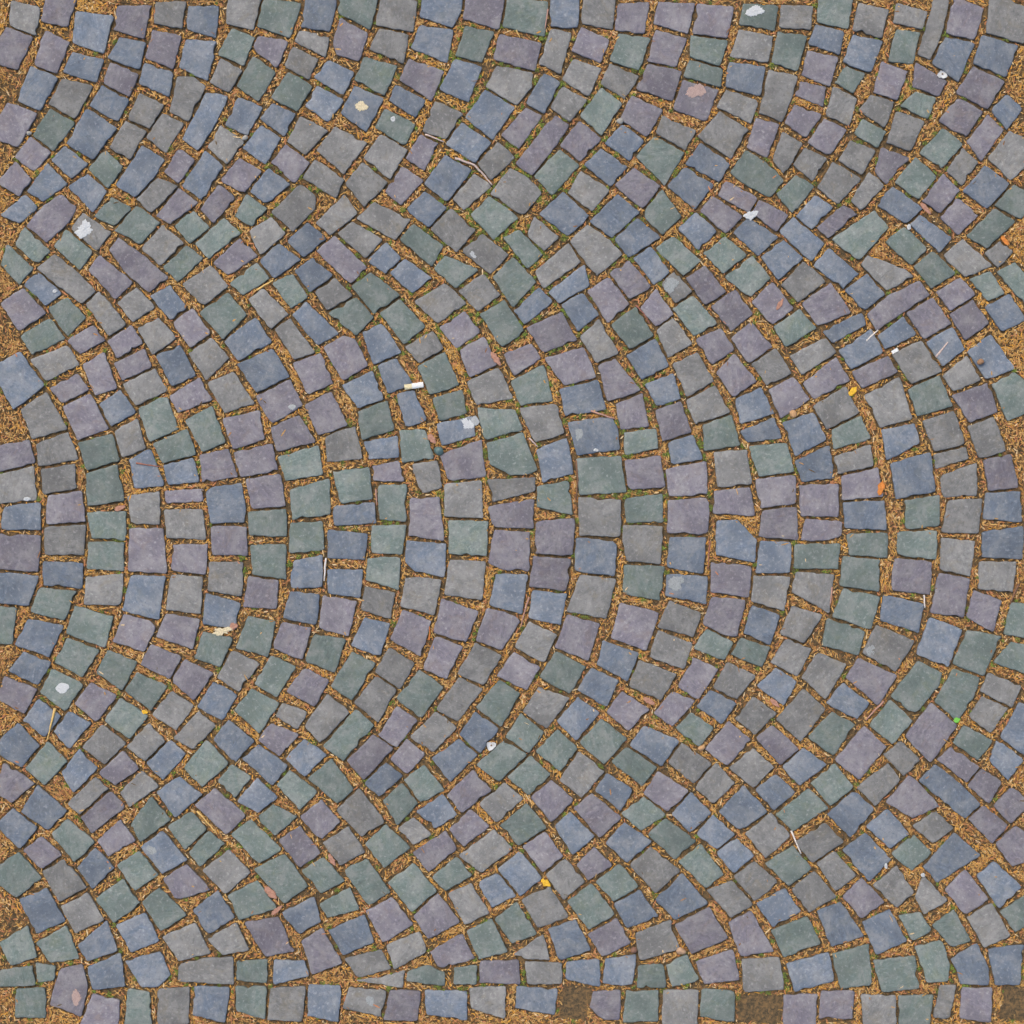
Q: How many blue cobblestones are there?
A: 197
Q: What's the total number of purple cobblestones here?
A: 200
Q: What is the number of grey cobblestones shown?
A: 200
